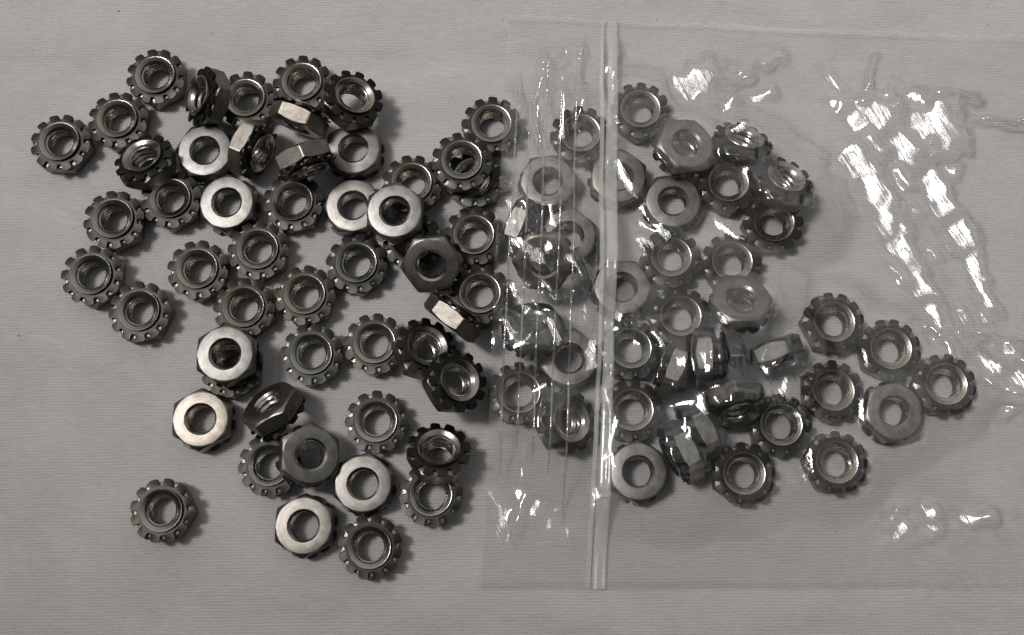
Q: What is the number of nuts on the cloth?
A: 92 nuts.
